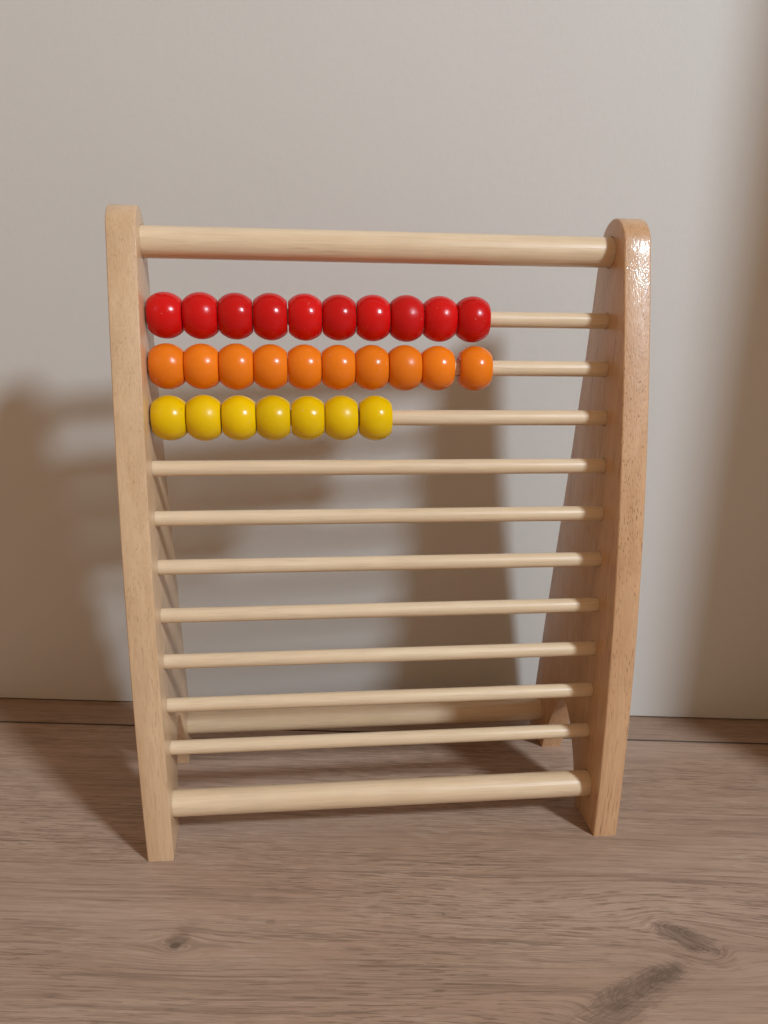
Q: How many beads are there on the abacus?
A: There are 27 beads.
